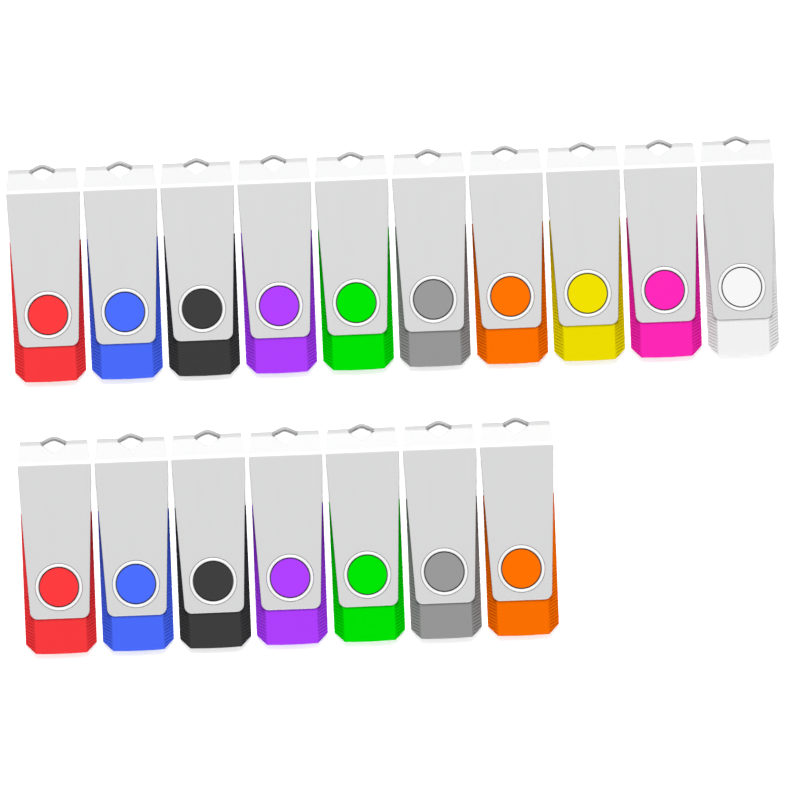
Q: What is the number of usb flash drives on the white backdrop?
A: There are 17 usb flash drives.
